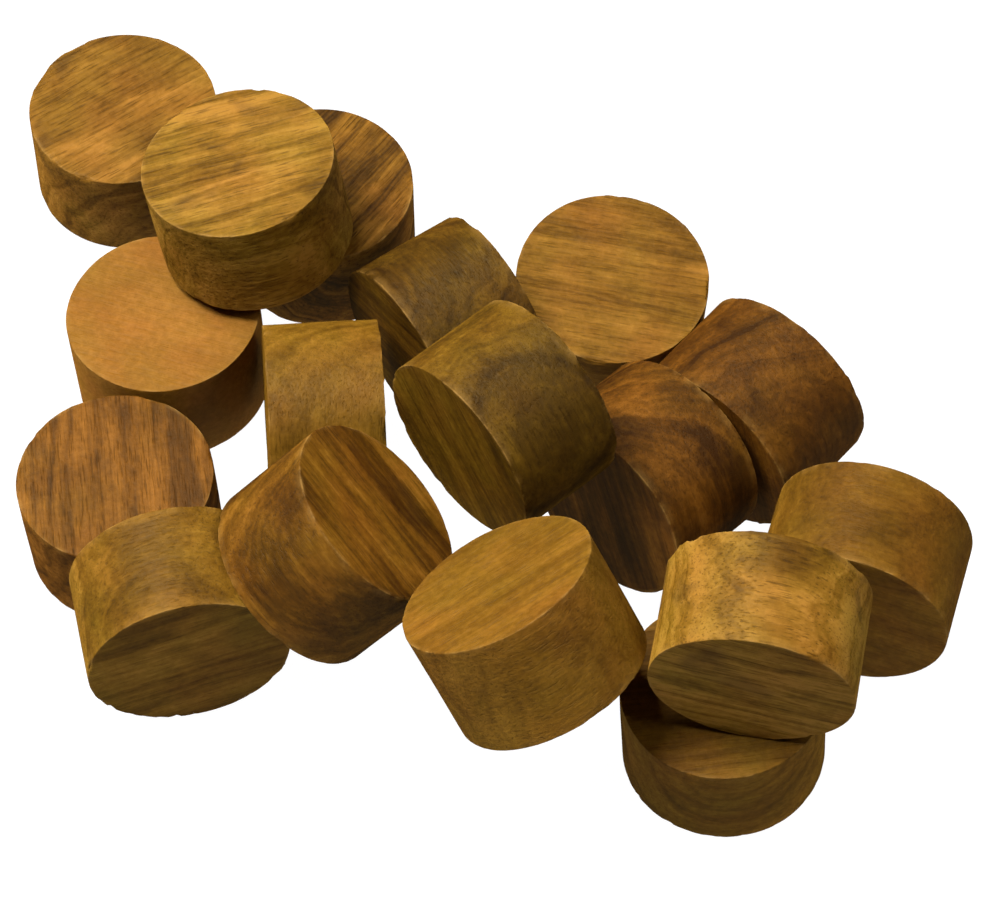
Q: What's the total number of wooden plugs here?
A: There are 17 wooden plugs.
